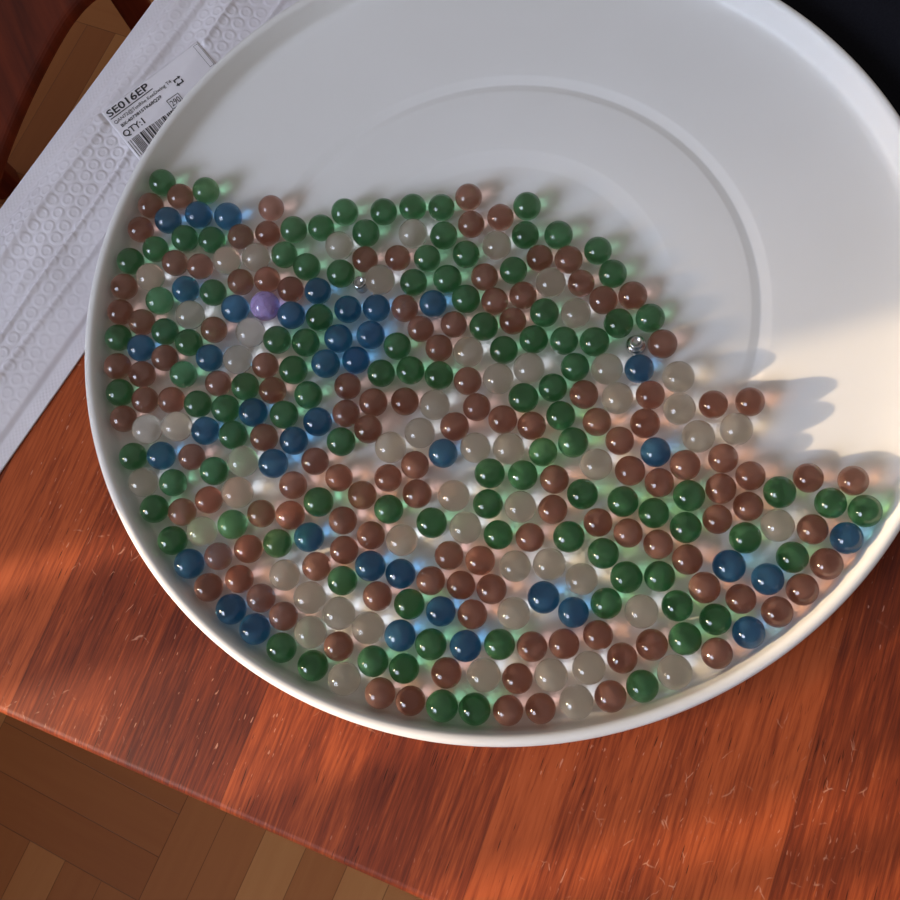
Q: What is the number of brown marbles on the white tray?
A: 127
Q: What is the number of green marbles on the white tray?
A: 107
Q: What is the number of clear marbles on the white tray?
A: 54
